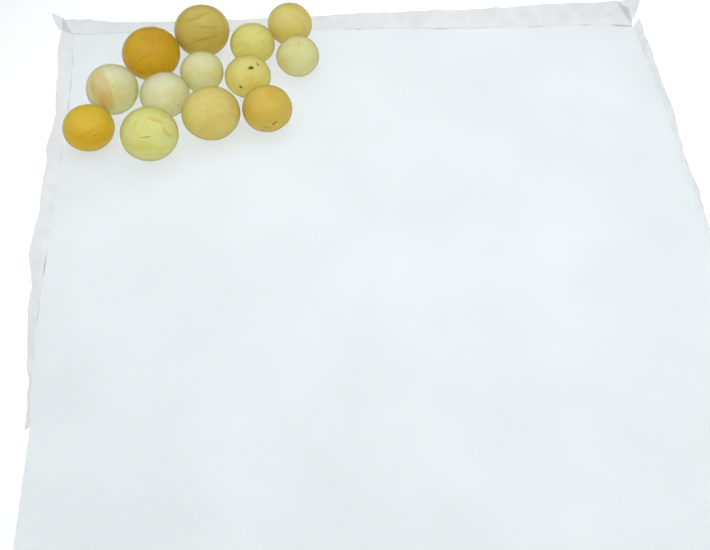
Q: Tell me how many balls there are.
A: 13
